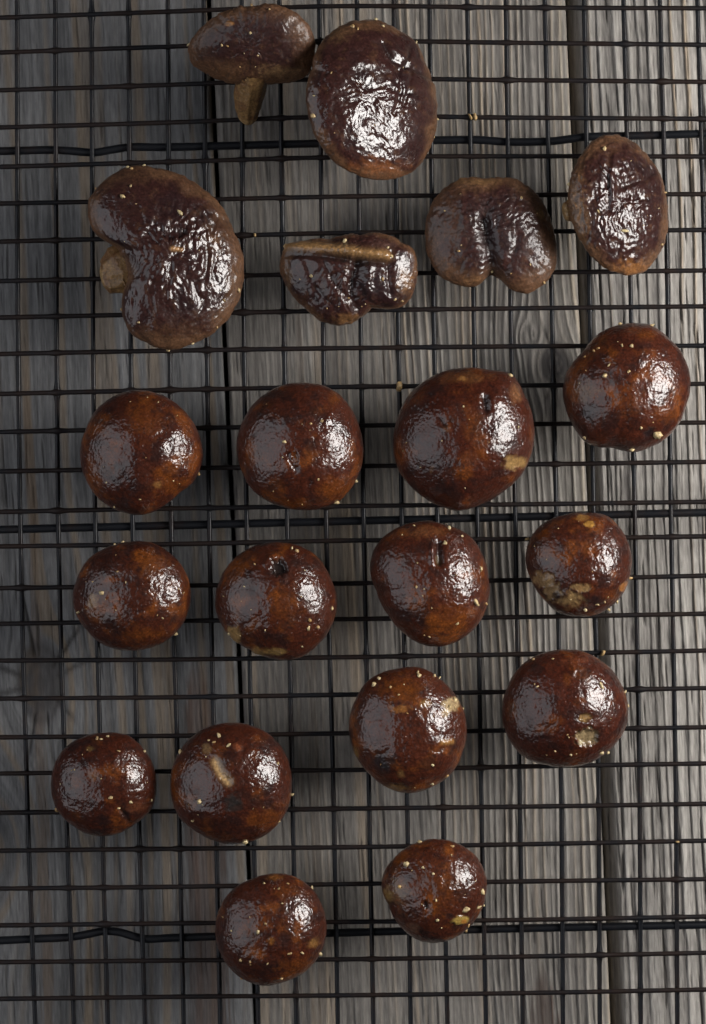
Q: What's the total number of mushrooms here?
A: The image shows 20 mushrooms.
